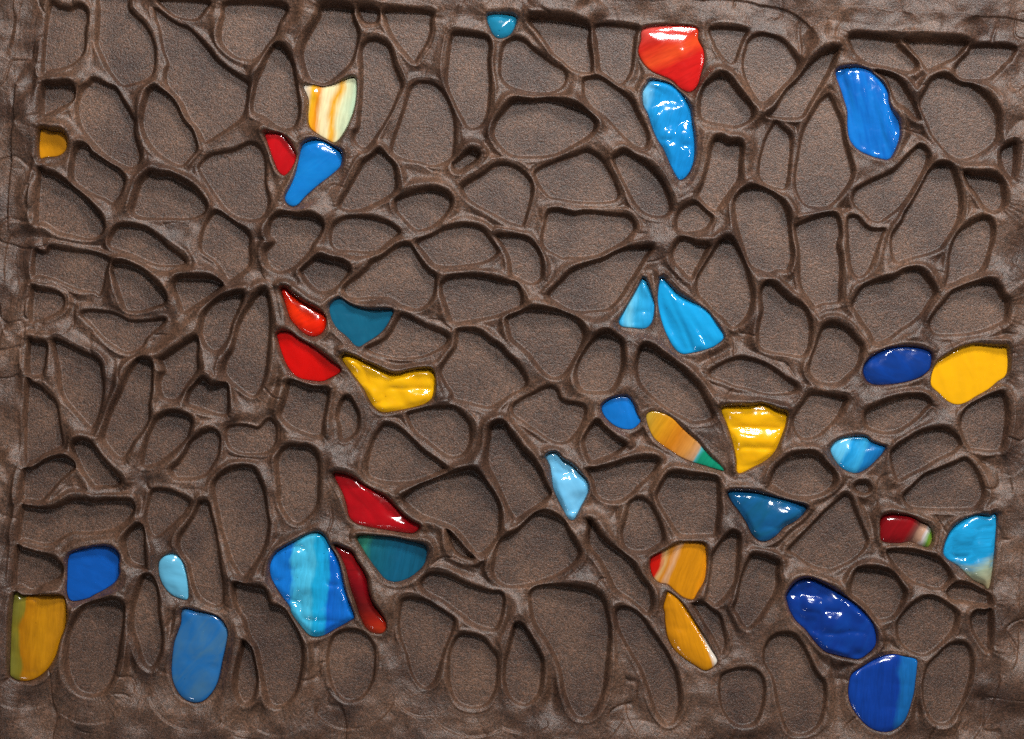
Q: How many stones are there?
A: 36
